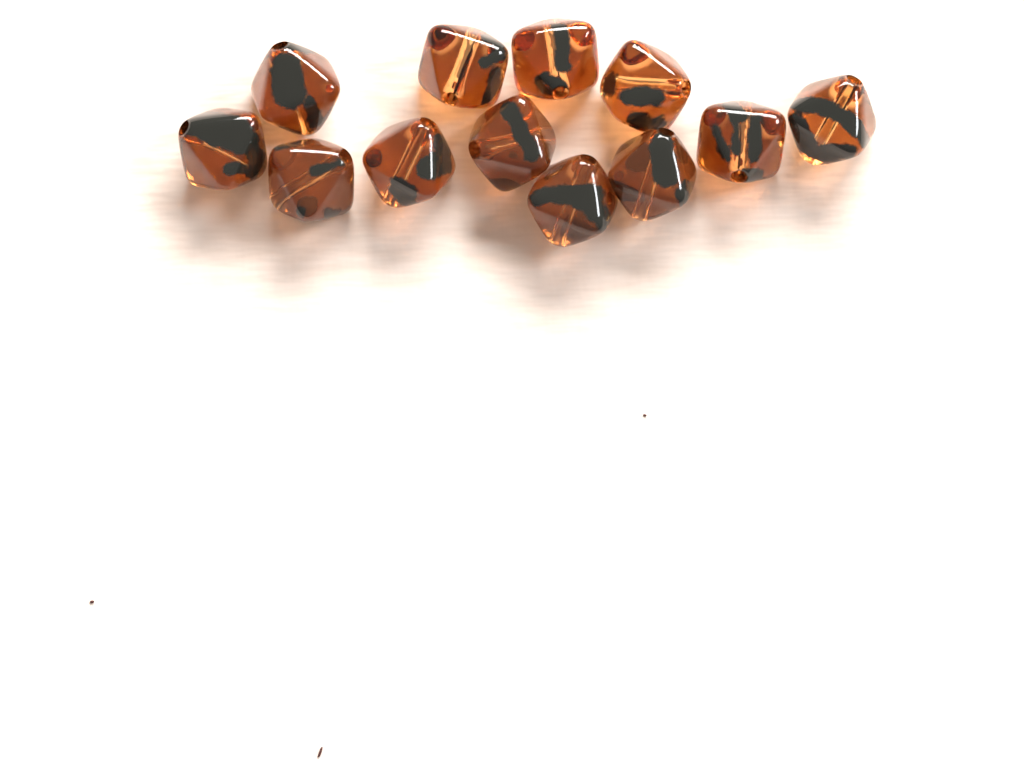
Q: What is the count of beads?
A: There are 12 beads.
